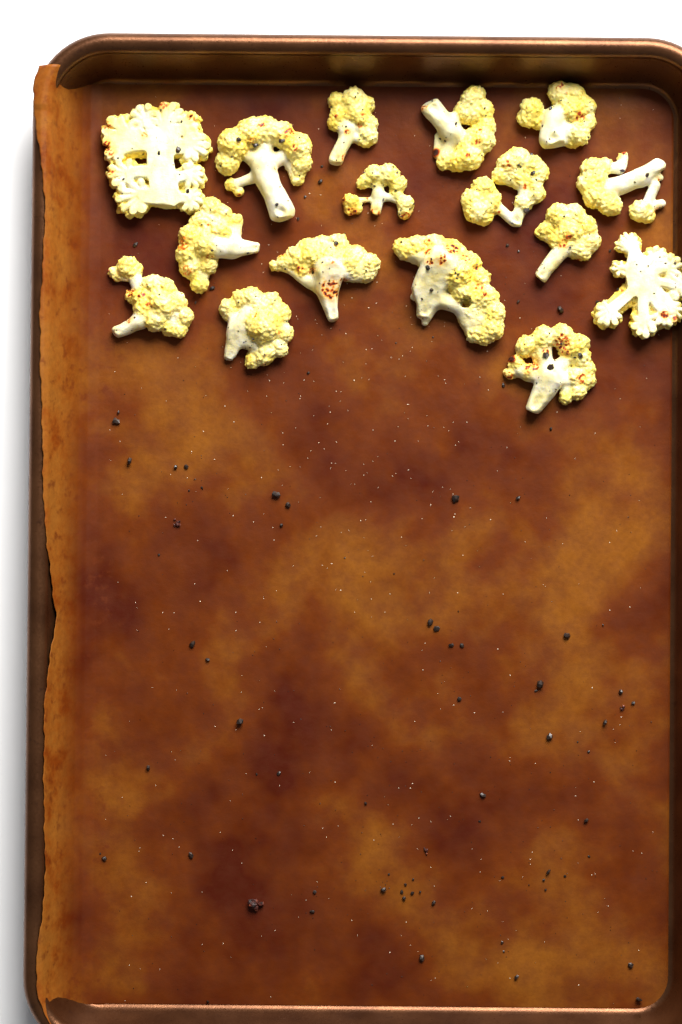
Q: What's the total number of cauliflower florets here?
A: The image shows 16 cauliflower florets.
